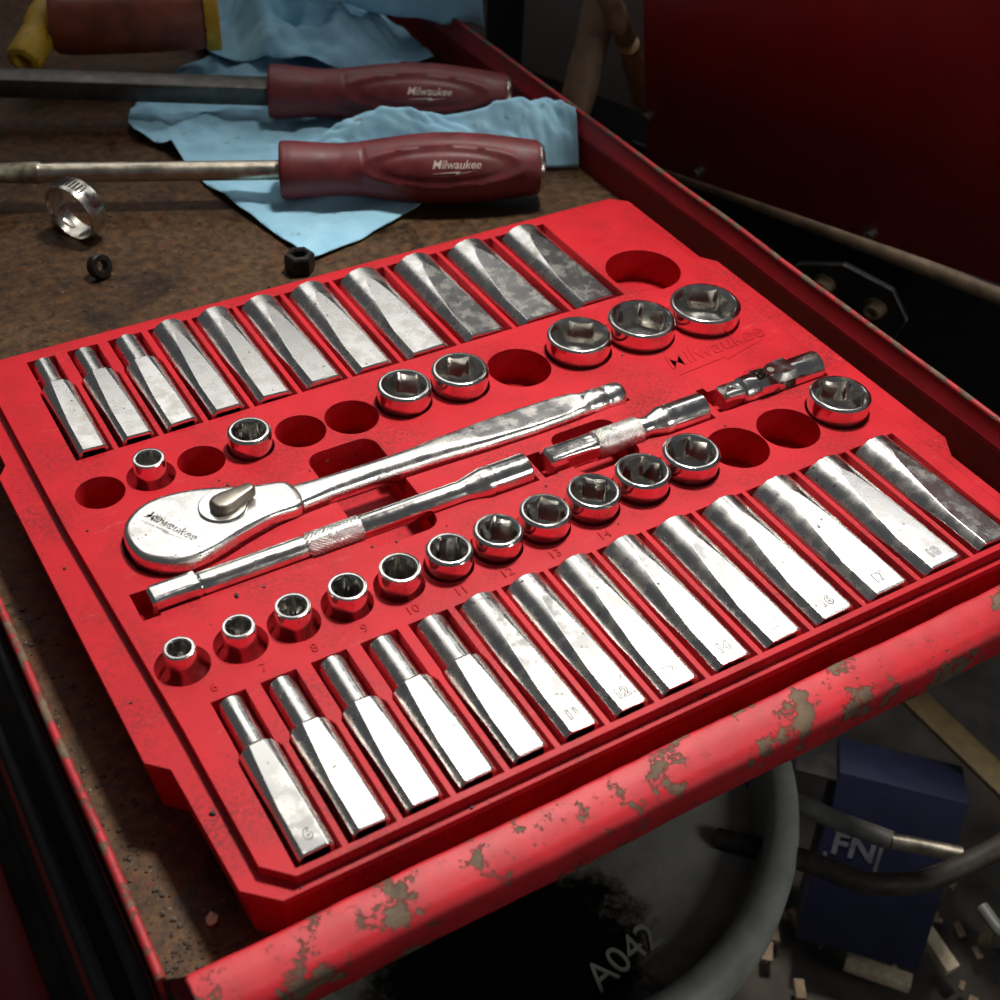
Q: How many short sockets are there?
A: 19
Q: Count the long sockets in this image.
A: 25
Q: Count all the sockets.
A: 44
